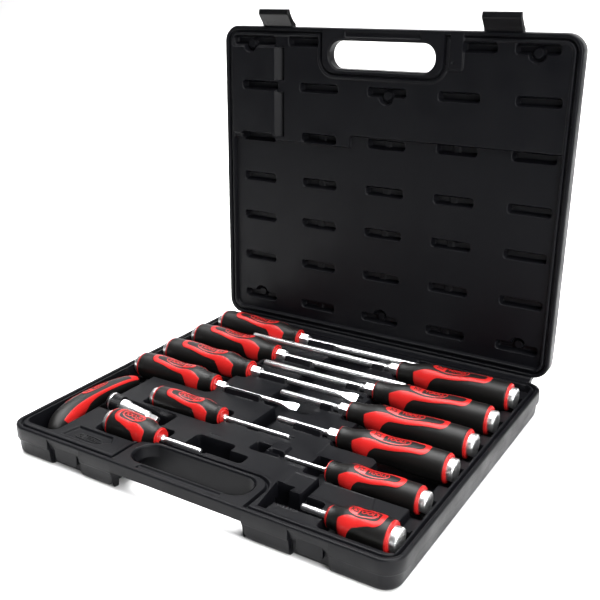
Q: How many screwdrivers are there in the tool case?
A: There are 12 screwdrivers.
